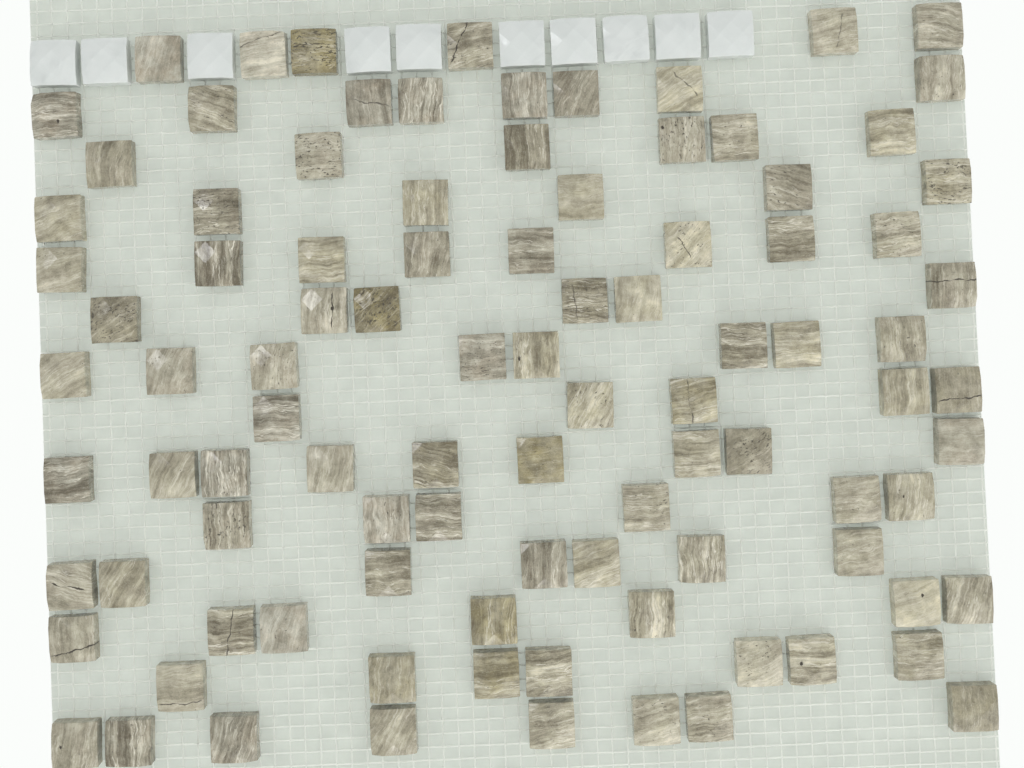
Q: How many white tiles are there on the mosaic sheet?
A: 10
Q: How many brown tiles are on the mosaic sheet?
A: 97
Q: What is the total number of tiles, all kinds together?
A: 107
